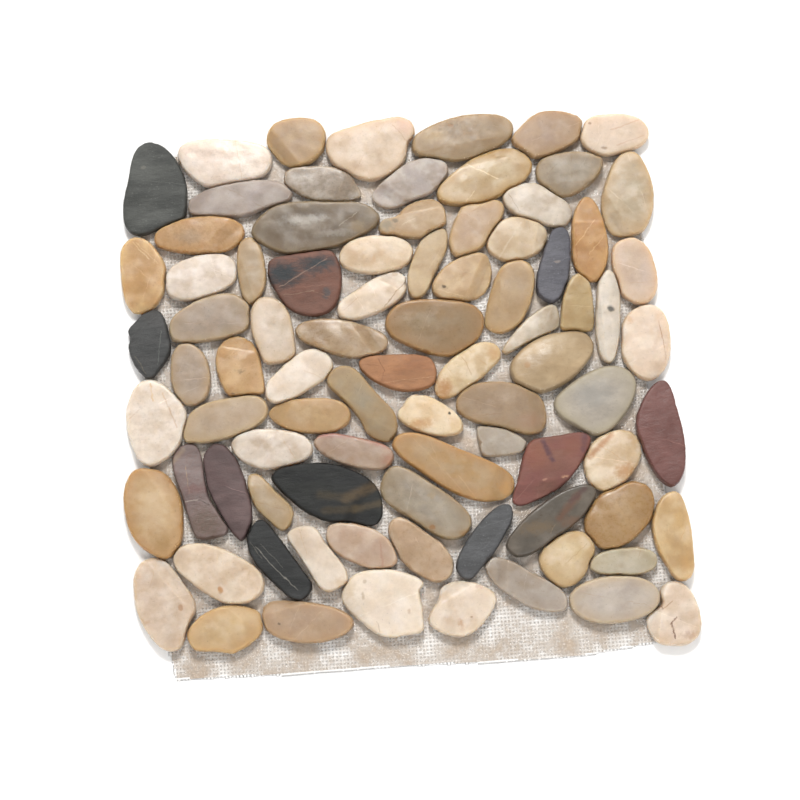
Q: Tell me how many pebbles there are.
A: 85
